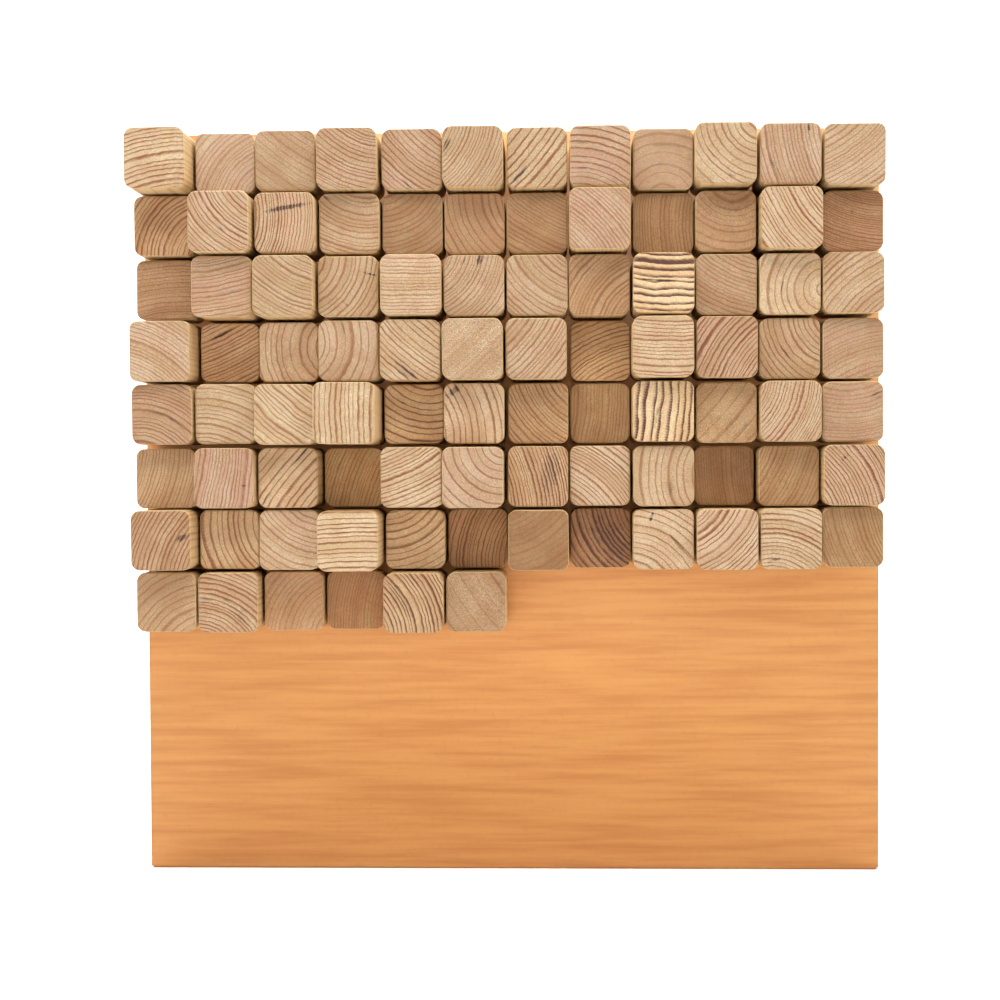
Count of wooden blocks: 90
